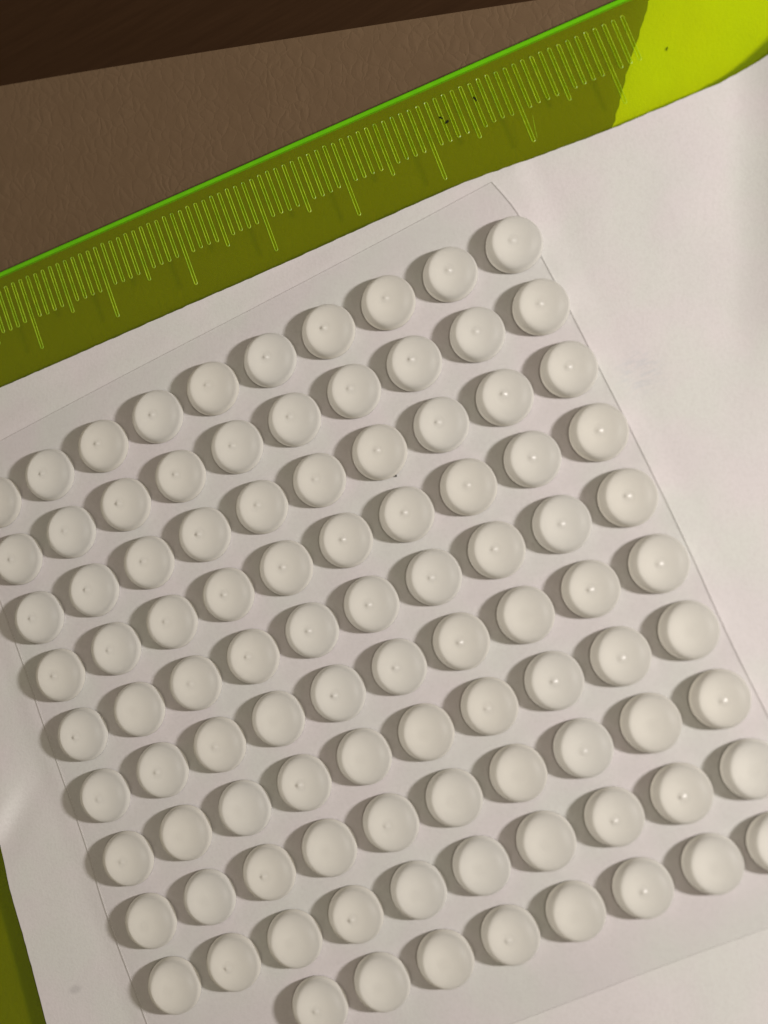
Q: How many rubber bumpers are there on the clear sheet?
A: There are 98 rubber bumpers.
